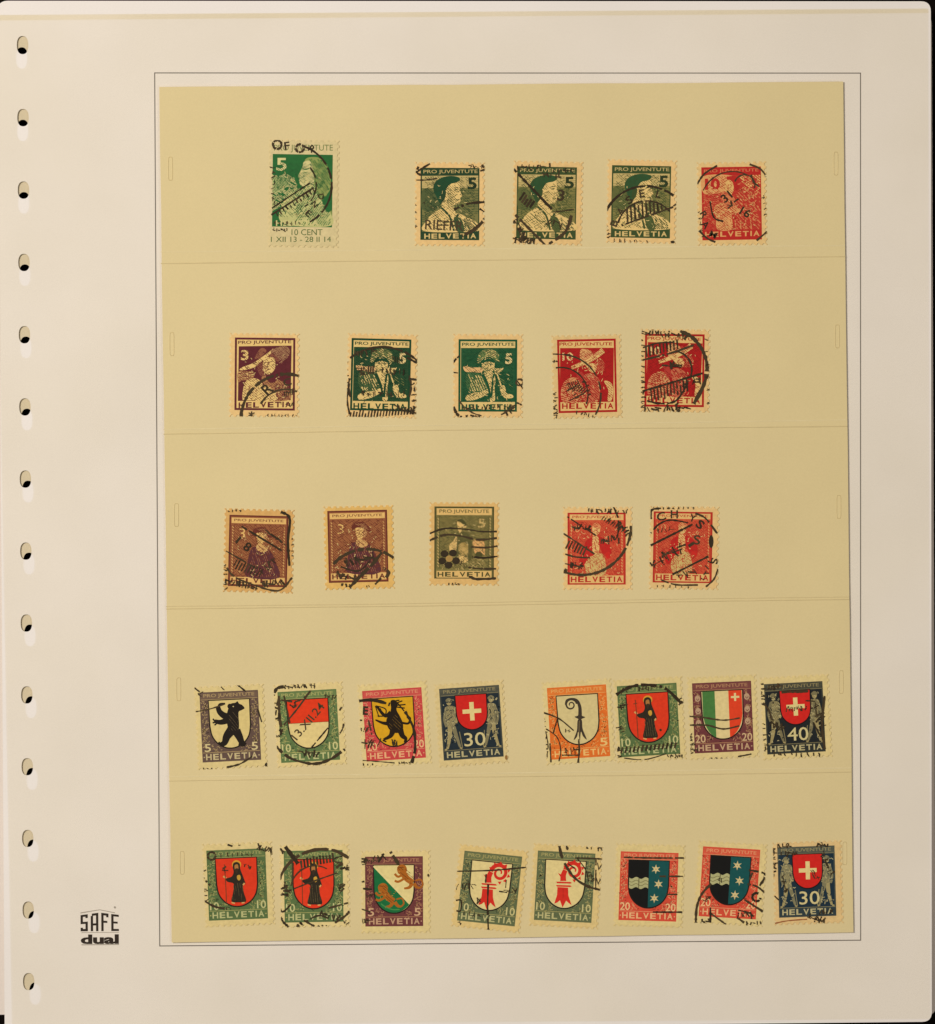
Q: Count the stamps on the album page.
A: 31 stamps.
